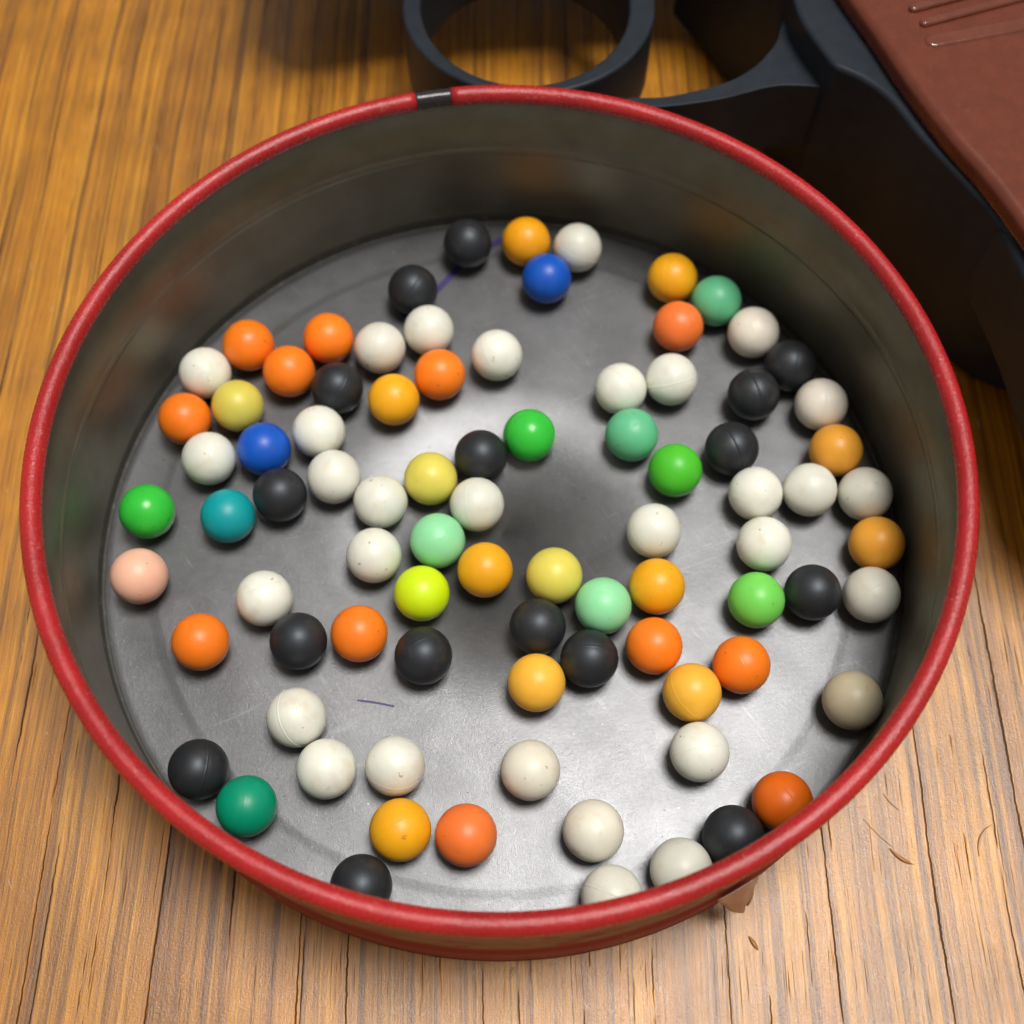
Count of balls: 86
